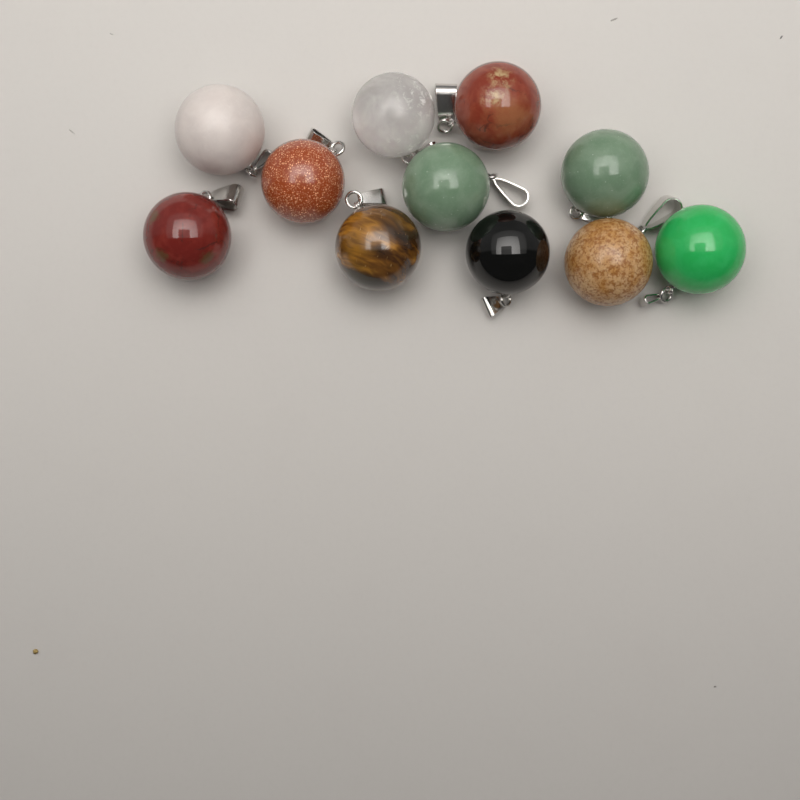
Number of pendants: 11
